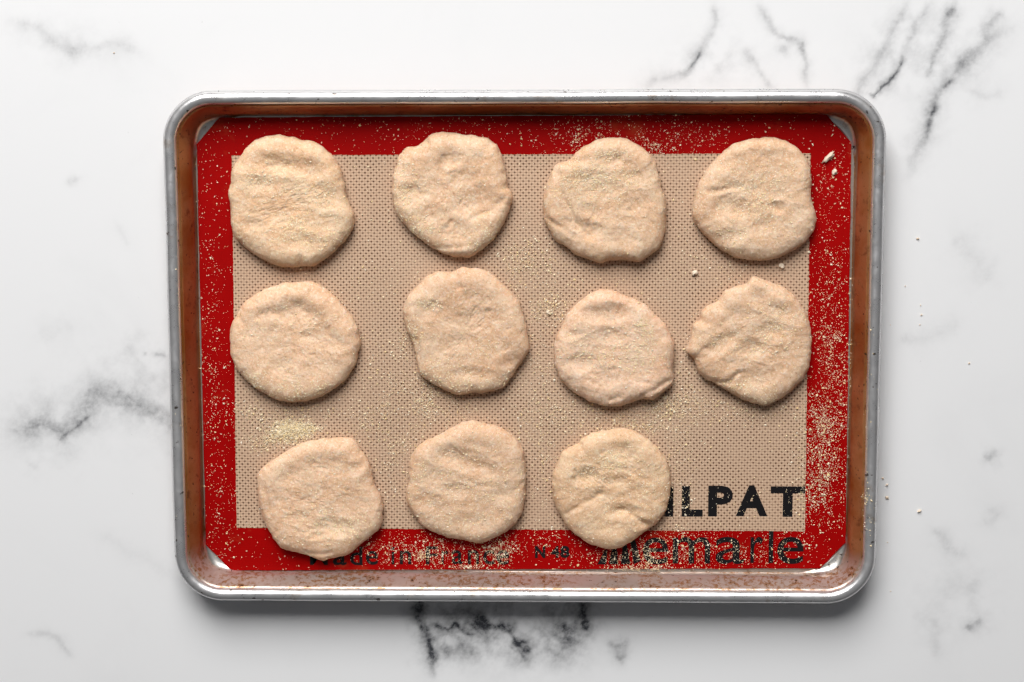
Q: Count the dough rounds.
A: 11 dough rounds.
